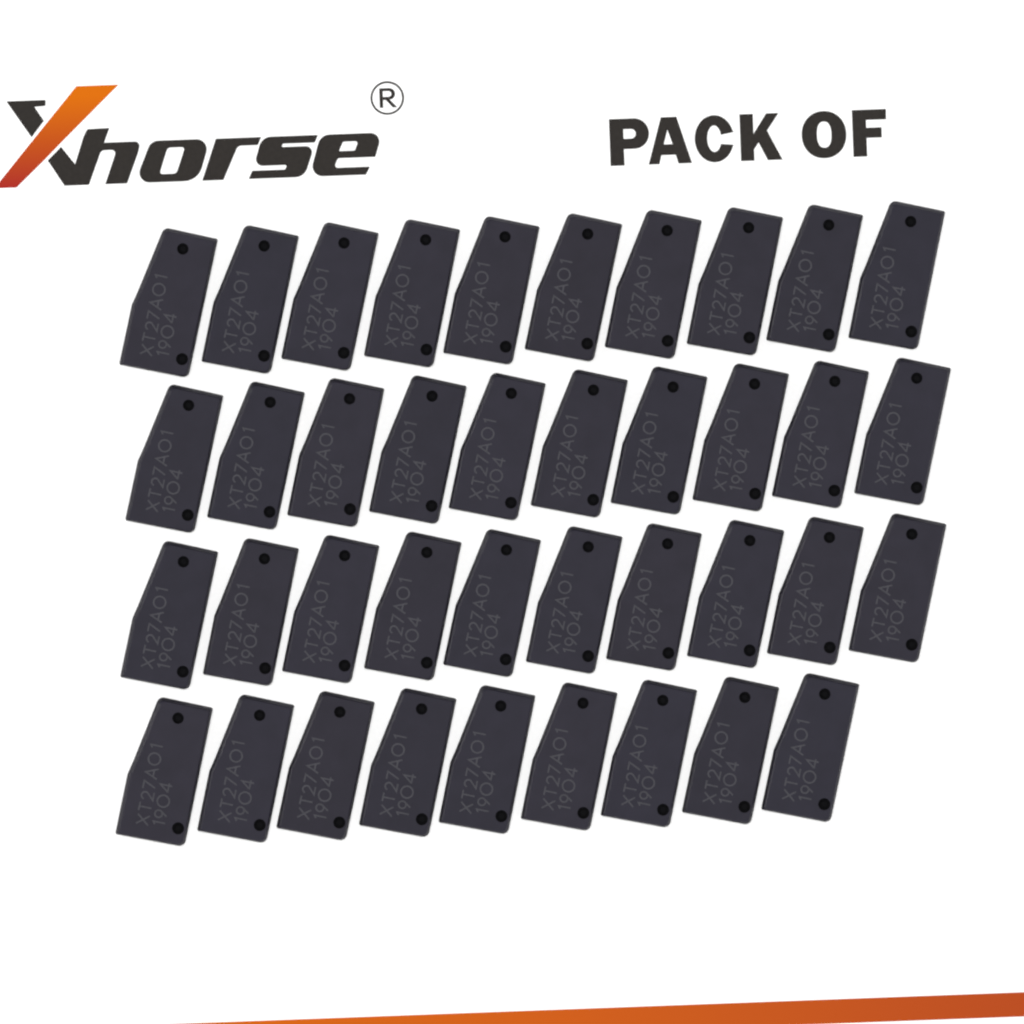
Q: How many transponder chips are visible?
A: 39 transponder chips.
